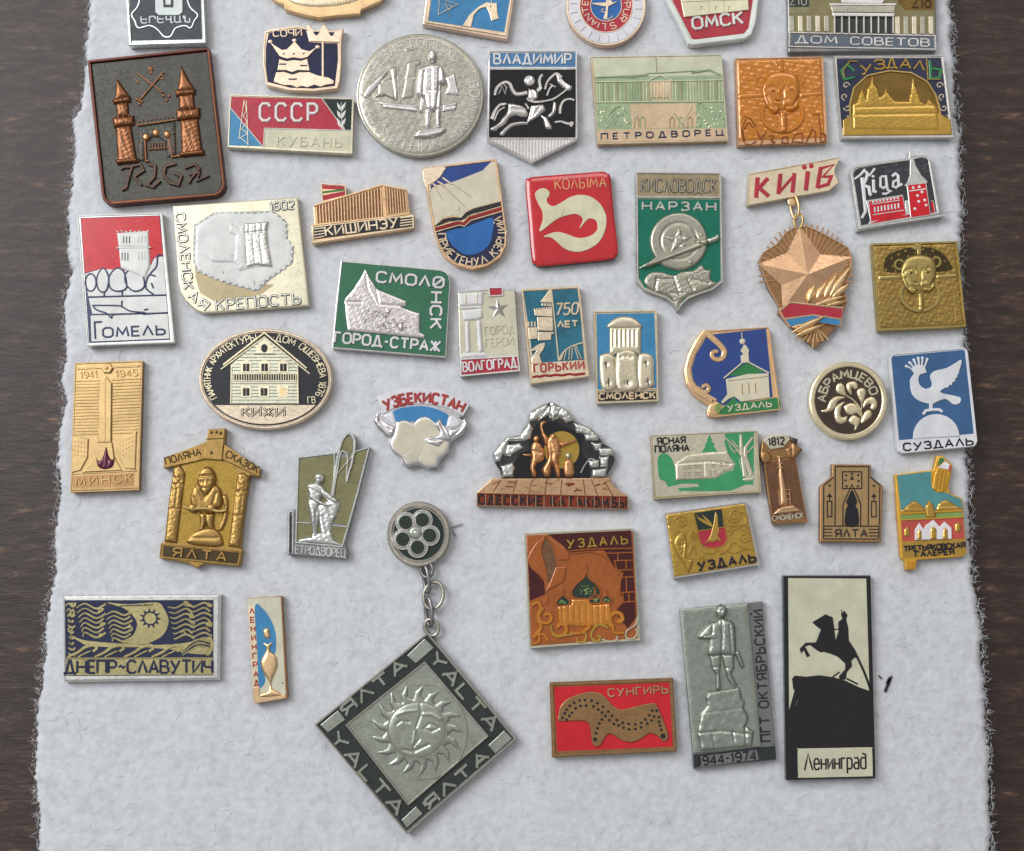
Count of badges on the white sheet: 48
